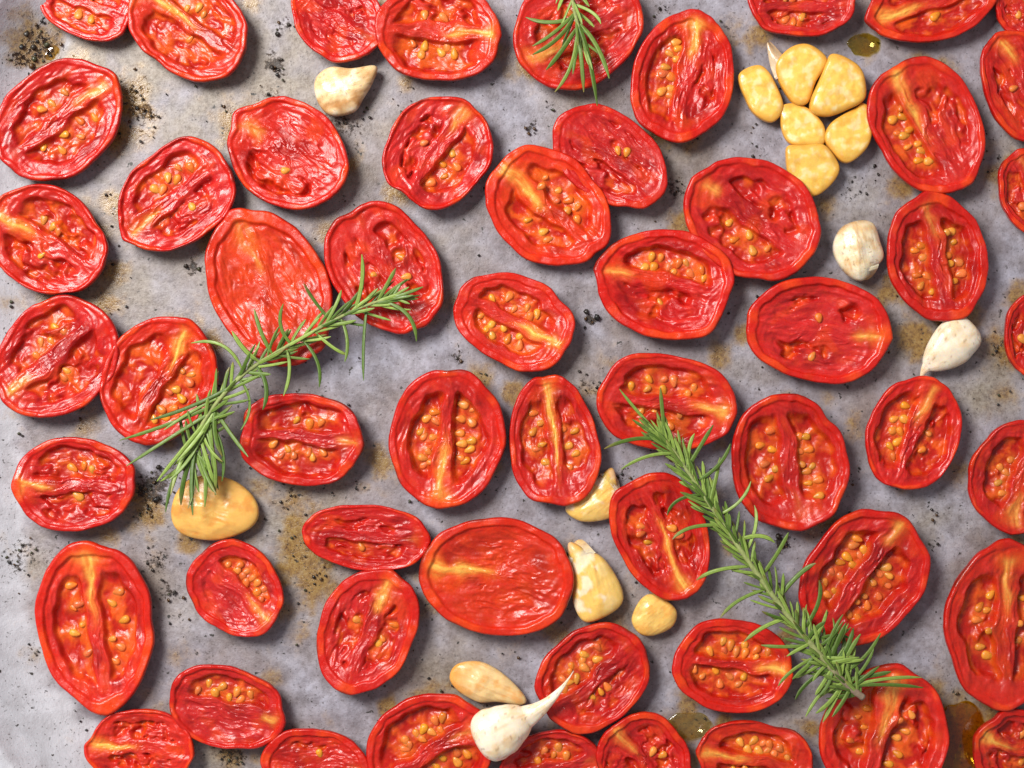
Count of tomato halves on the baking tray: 56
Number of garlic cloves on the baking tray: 15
